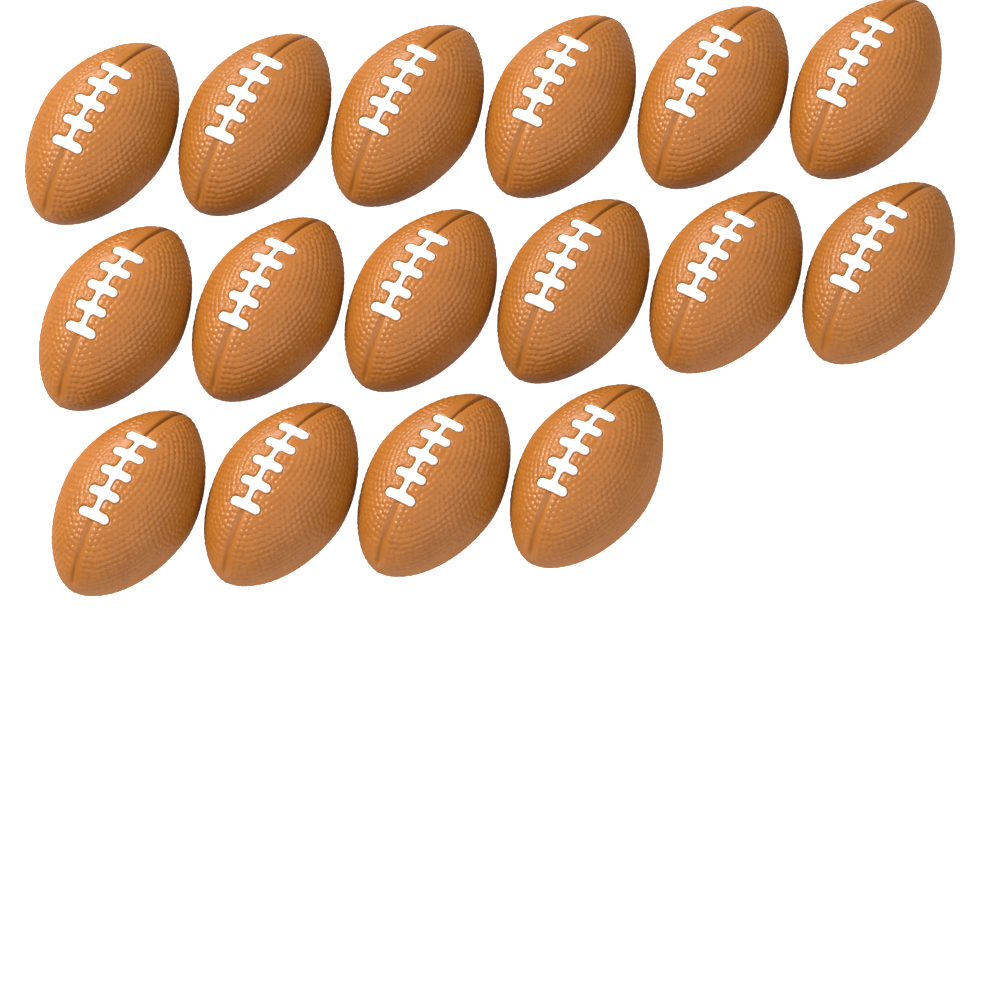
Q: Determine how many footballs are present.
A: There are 16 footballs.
